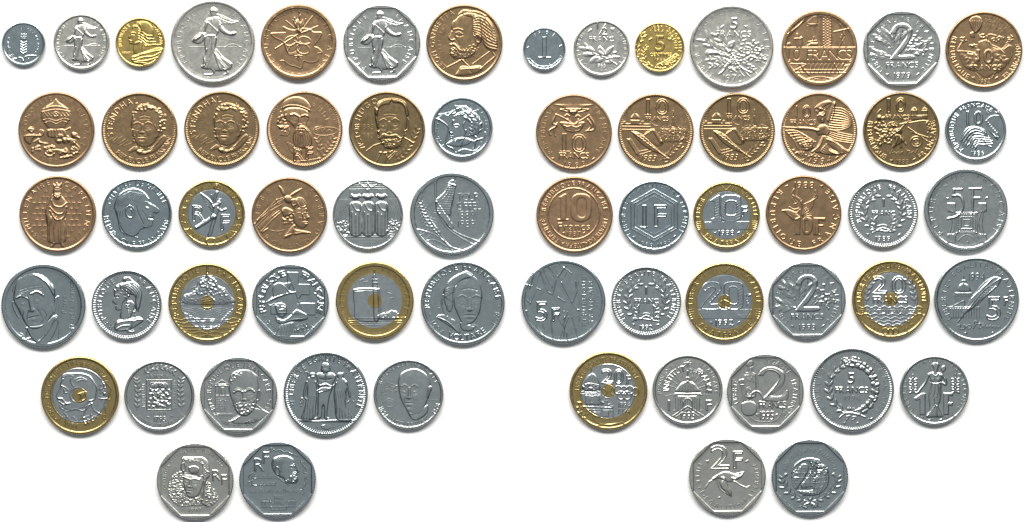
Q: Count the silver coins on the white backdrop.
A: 36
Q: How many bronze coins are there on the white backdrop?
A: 18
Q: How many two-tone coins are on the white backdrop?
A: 8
